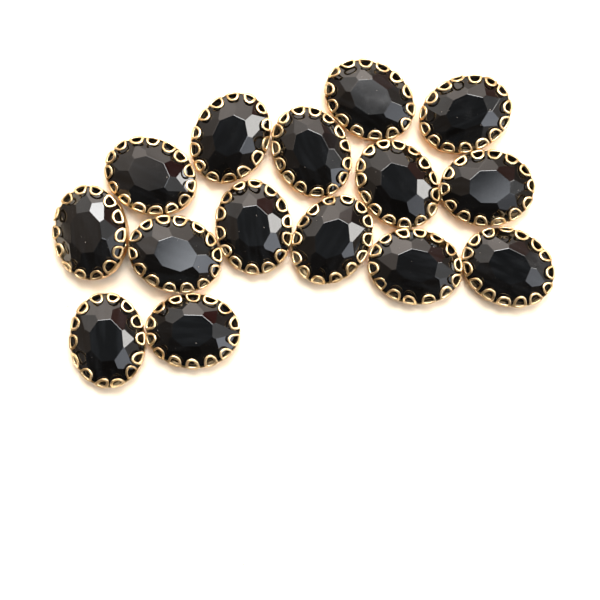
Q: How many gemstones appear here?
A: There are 15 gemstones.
